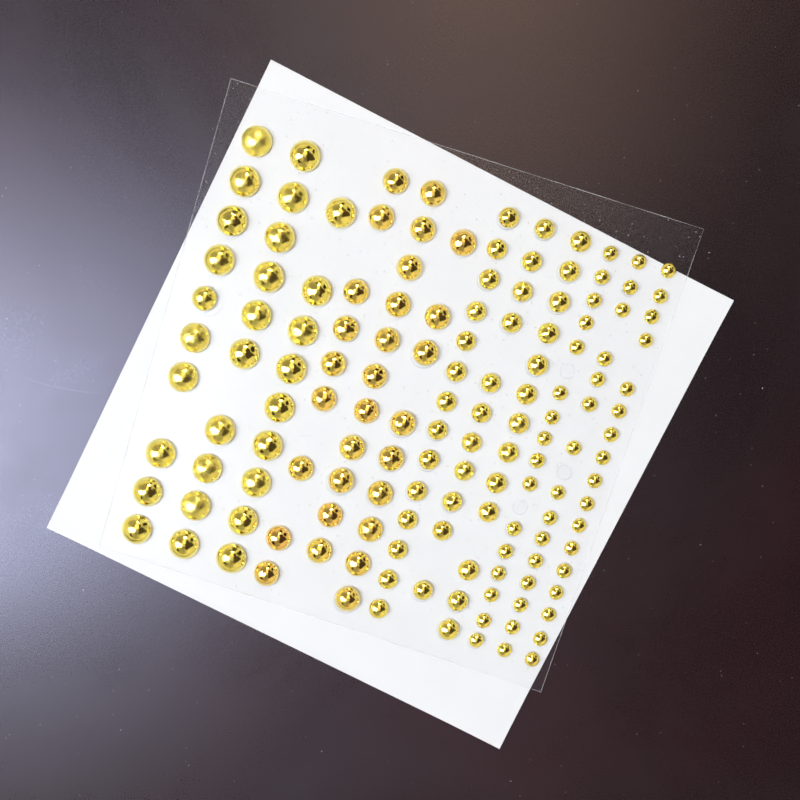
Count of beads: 144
